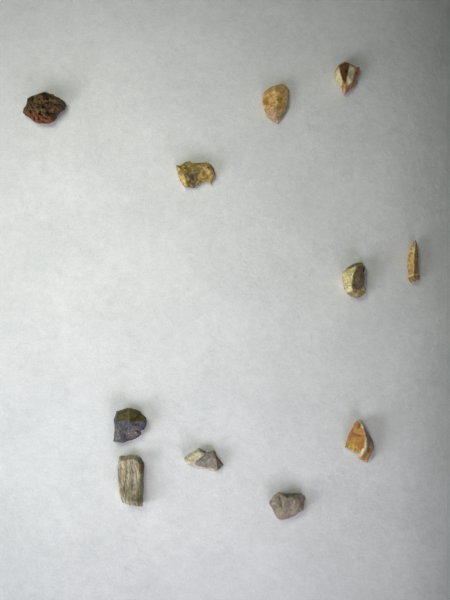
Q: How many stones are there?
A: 11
